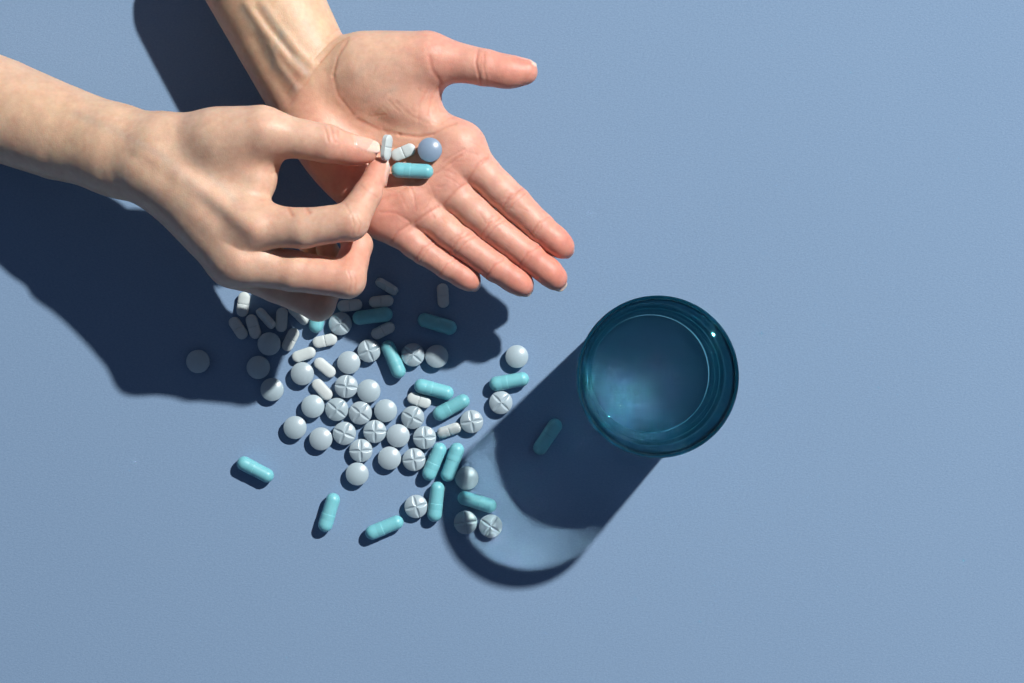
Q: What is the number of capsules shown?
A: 16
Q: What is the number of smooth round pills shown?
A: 18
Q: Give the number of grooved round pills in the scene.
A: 17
